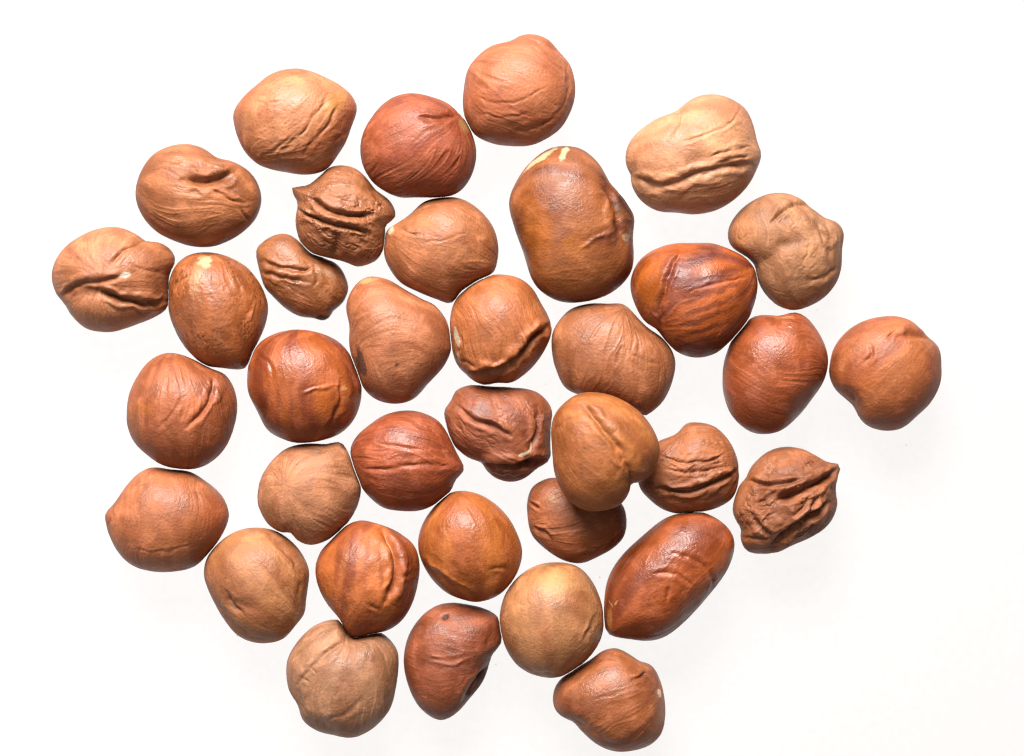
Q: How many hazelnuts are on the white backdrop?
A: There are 36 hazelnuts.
